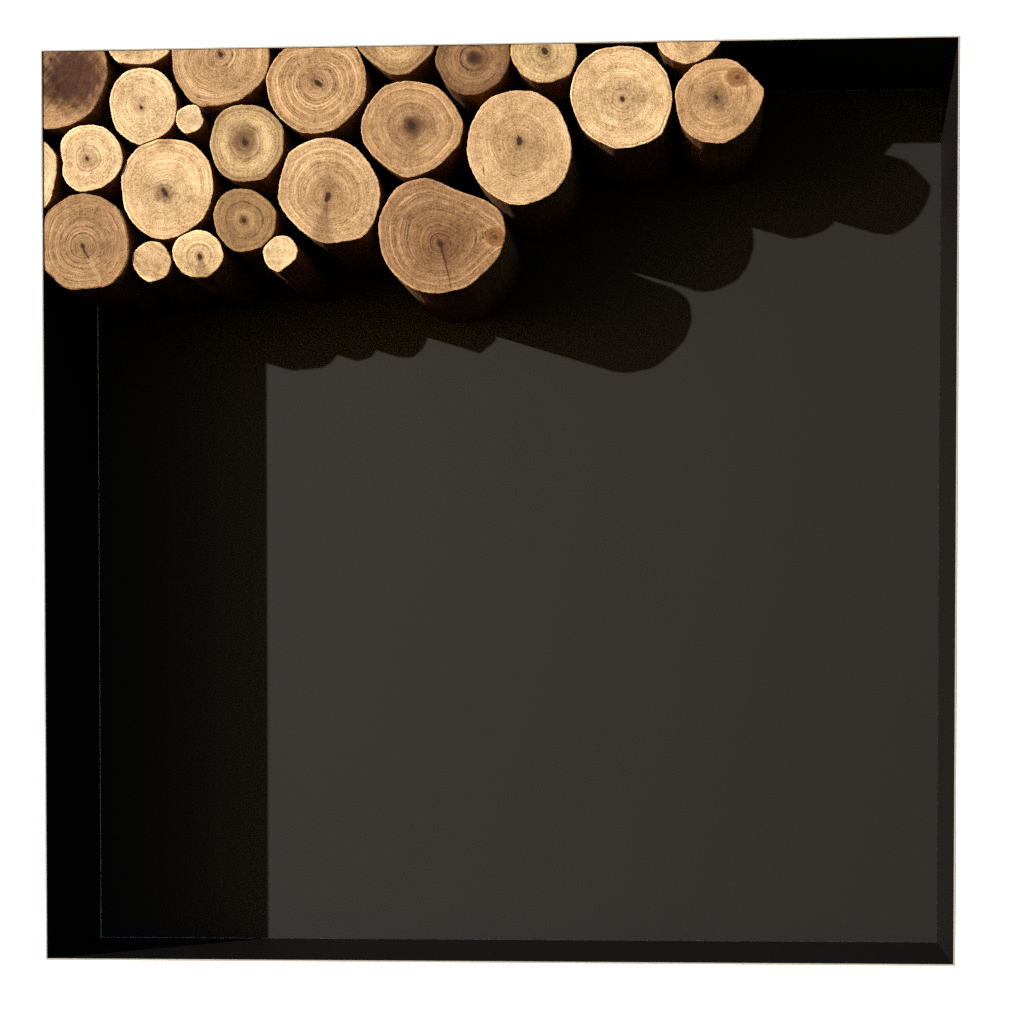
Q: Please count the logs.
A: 25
